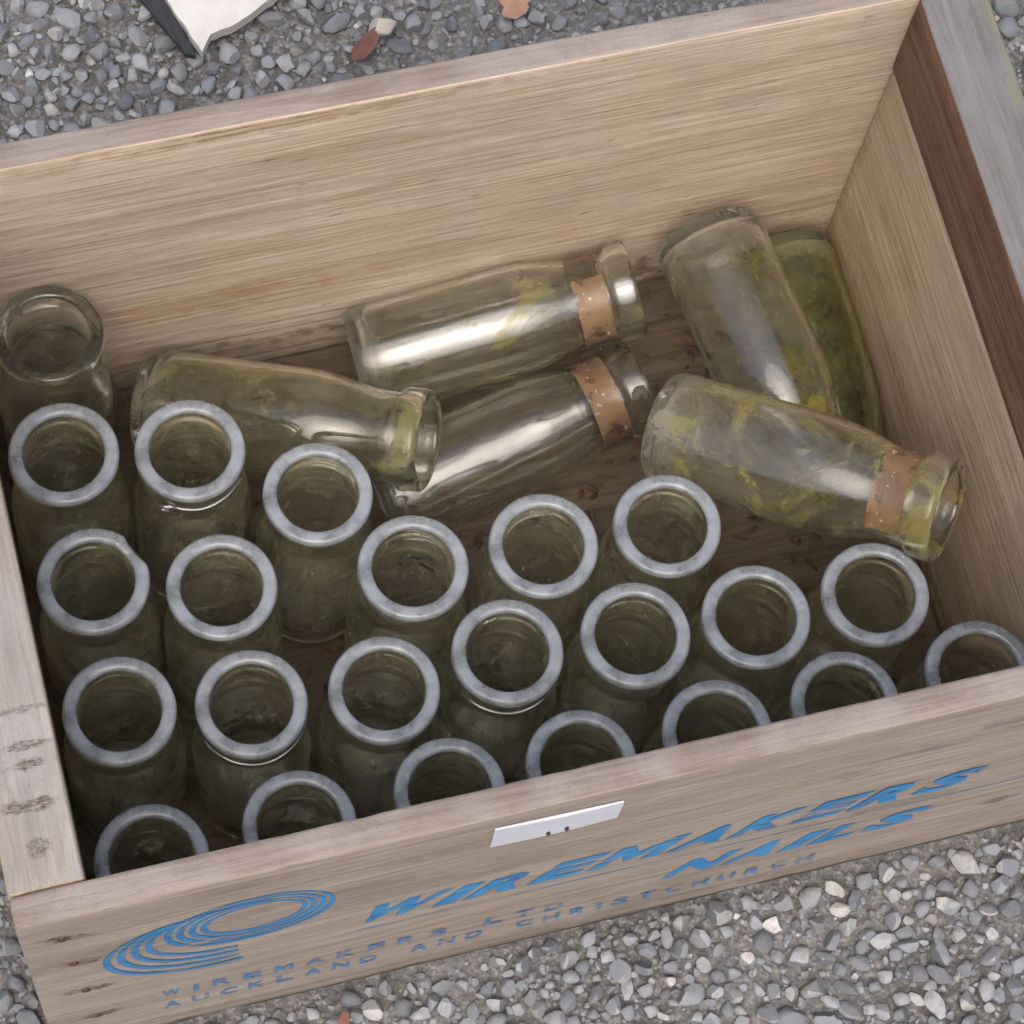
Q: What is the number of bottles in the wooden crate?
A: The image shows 29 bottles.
